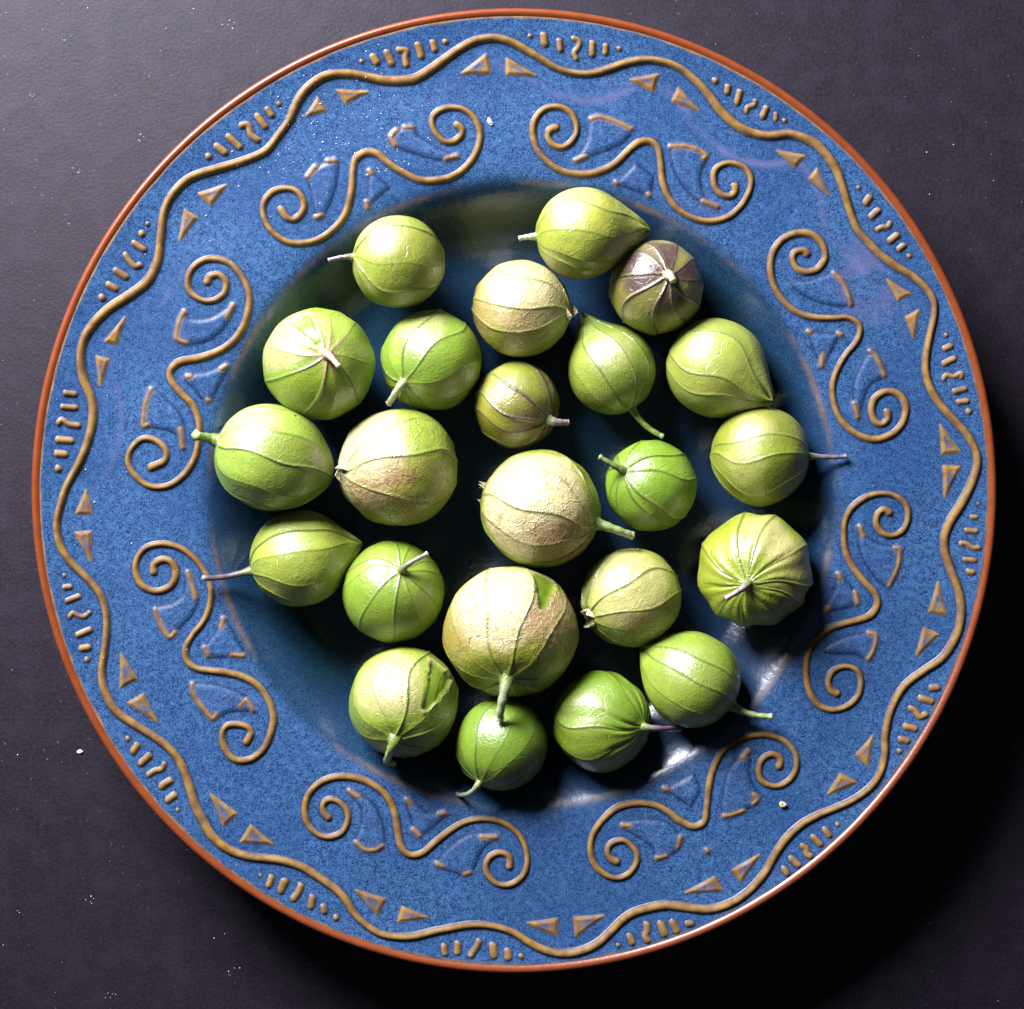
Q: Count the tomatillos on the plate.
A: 23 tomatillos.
